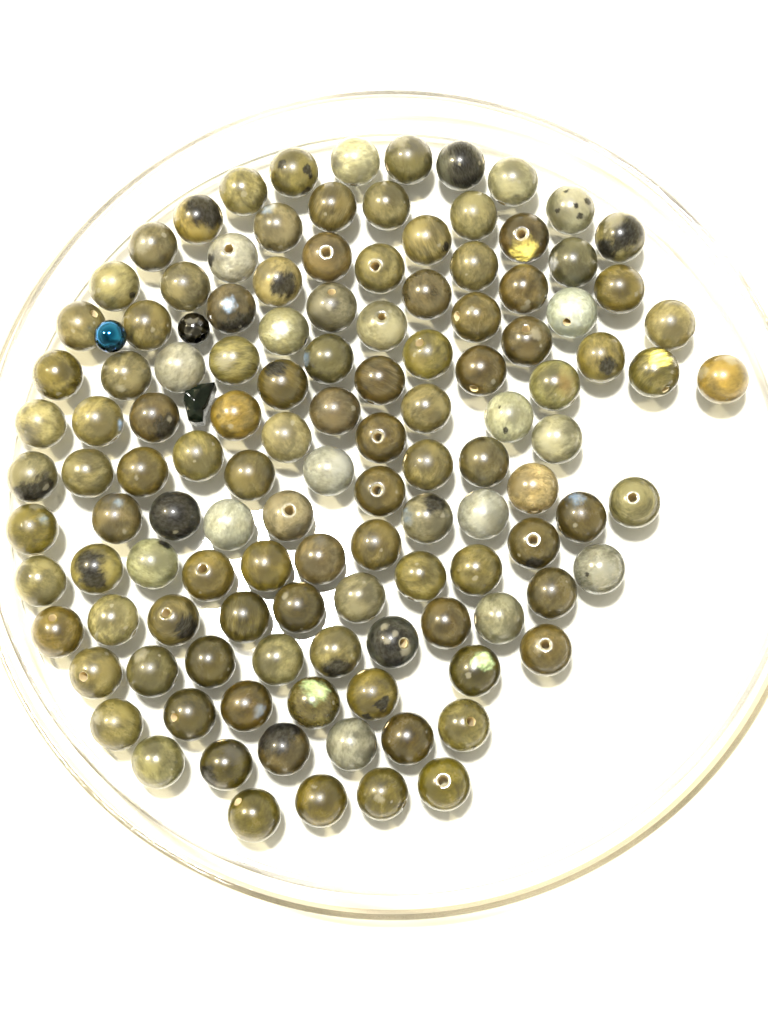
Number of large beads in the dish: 122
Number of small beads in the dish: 2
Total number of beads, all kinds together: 124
